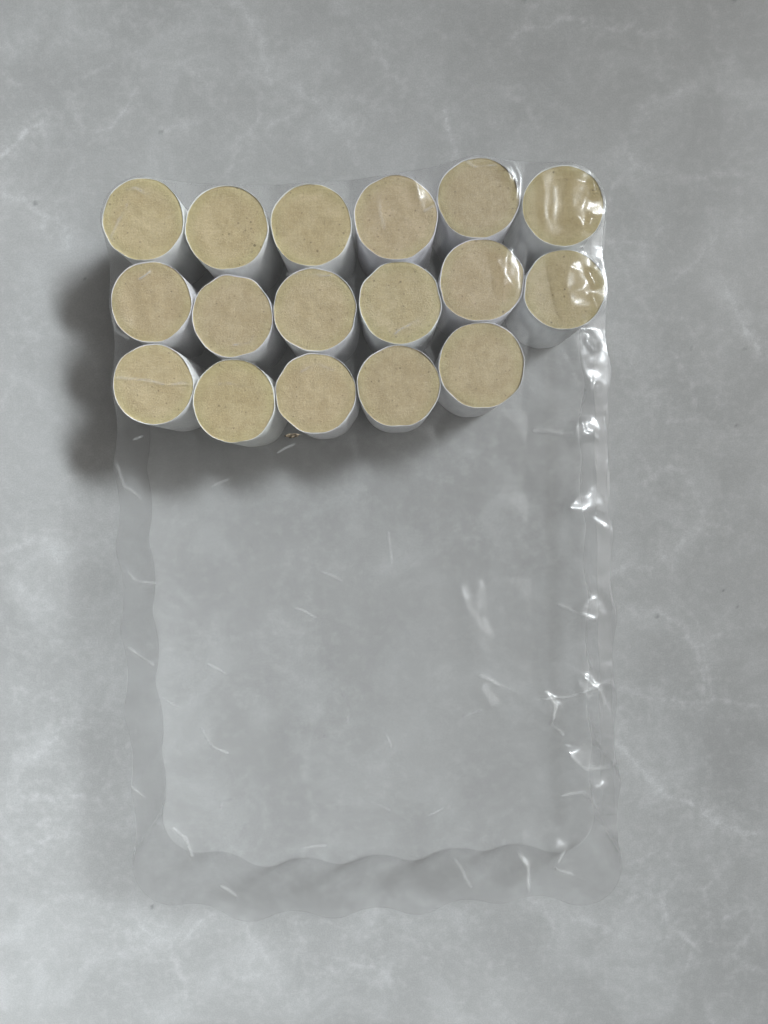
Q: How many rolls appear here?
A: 17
